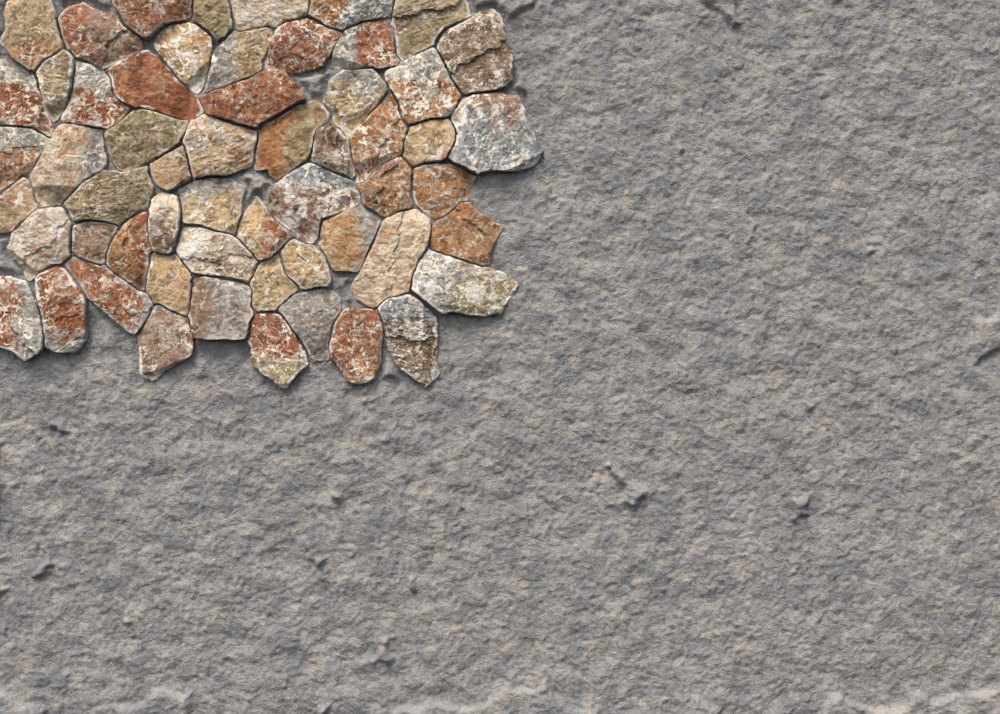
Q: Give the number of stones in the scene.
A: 57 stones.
